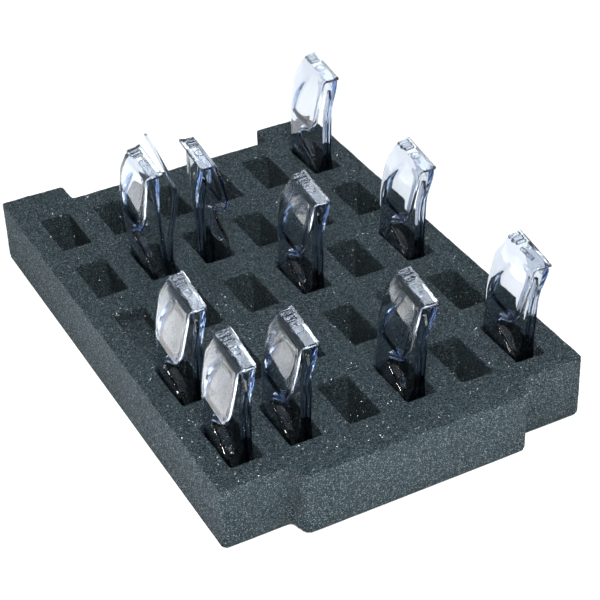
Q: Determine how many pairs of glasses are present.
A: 10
